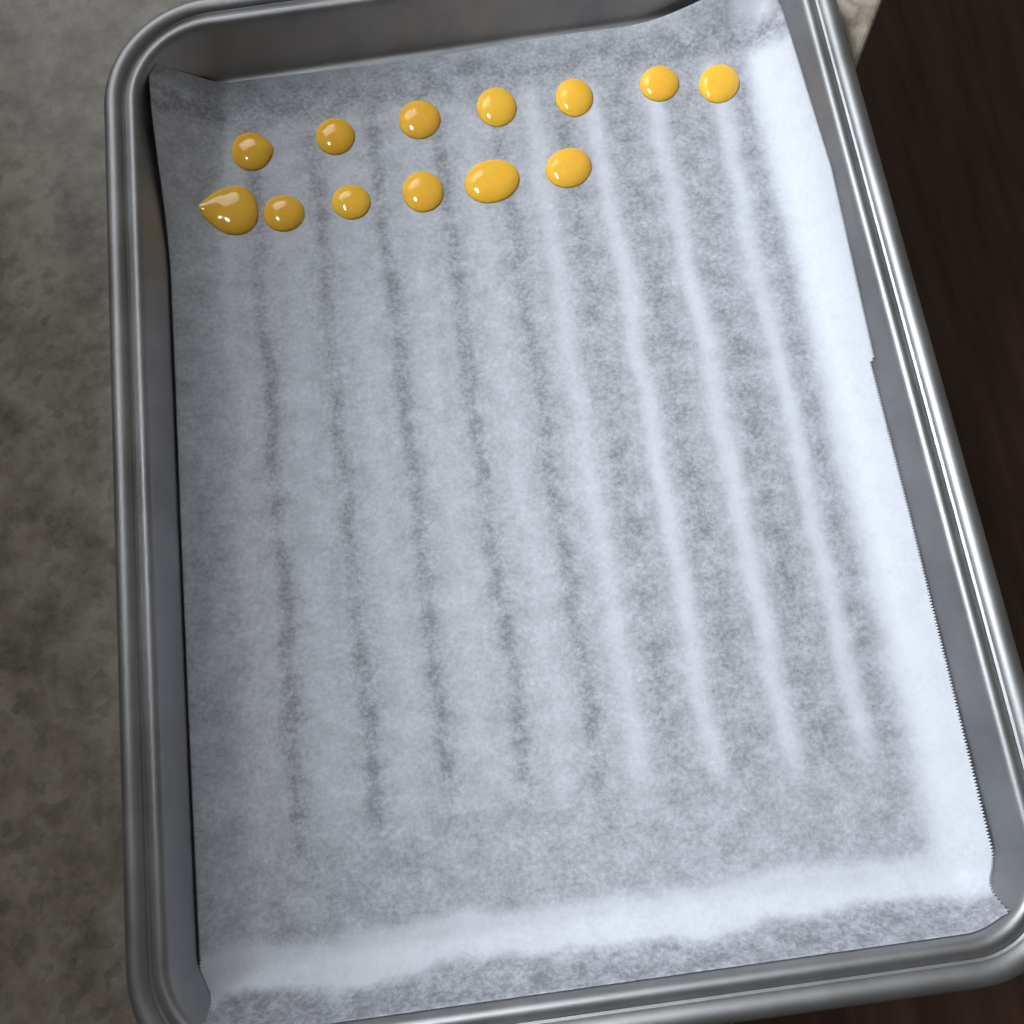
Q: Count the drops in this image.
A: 13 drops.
